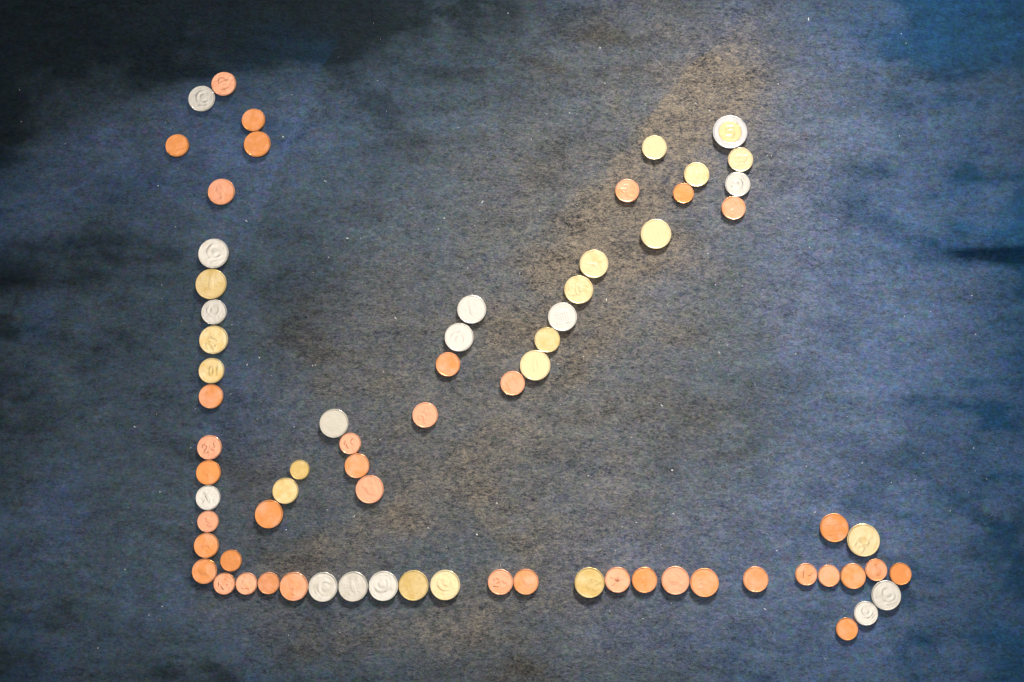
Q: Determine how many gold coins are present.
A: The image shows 17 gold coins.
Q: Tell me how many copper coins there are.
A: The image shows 40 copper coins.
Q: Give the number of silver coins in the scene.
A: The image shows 14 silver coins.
